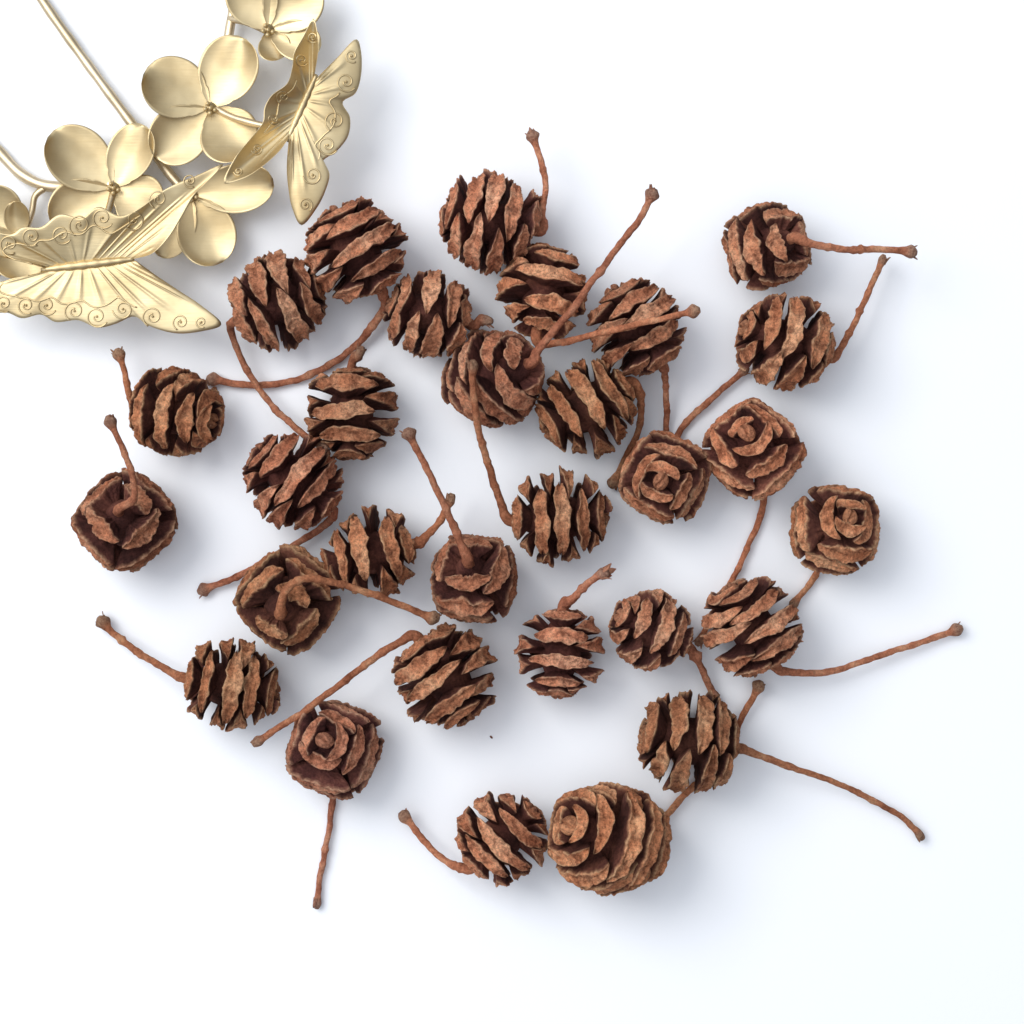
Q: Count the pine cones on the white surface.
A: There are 30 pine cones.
